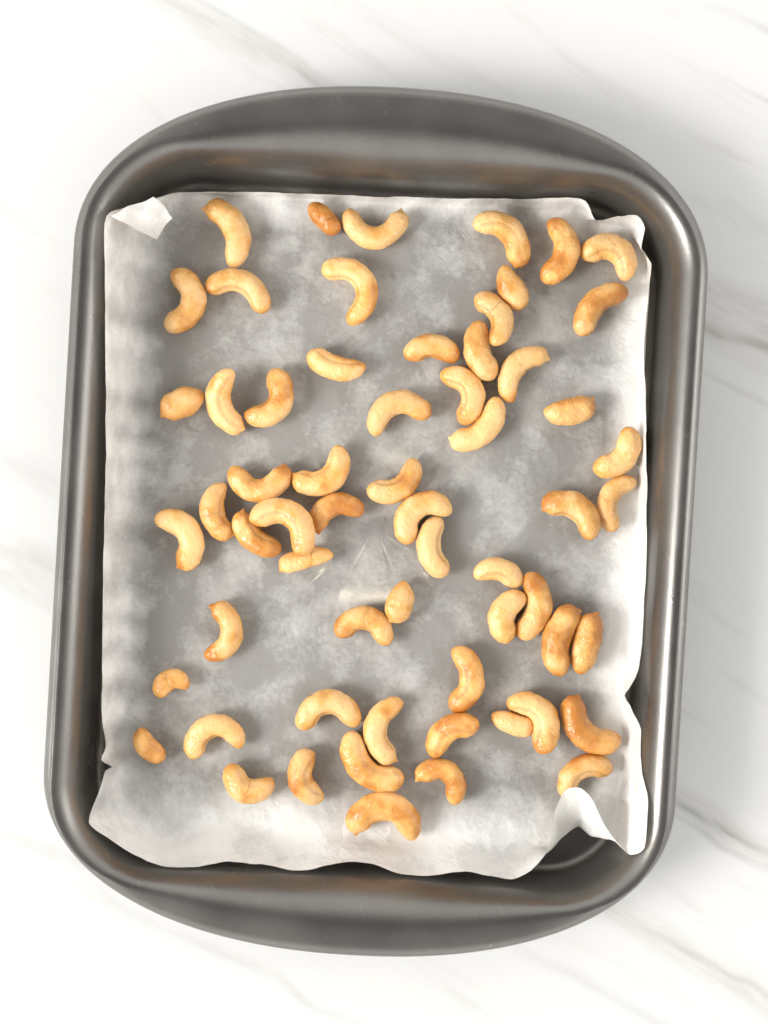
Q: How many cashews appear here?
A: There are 61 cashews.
